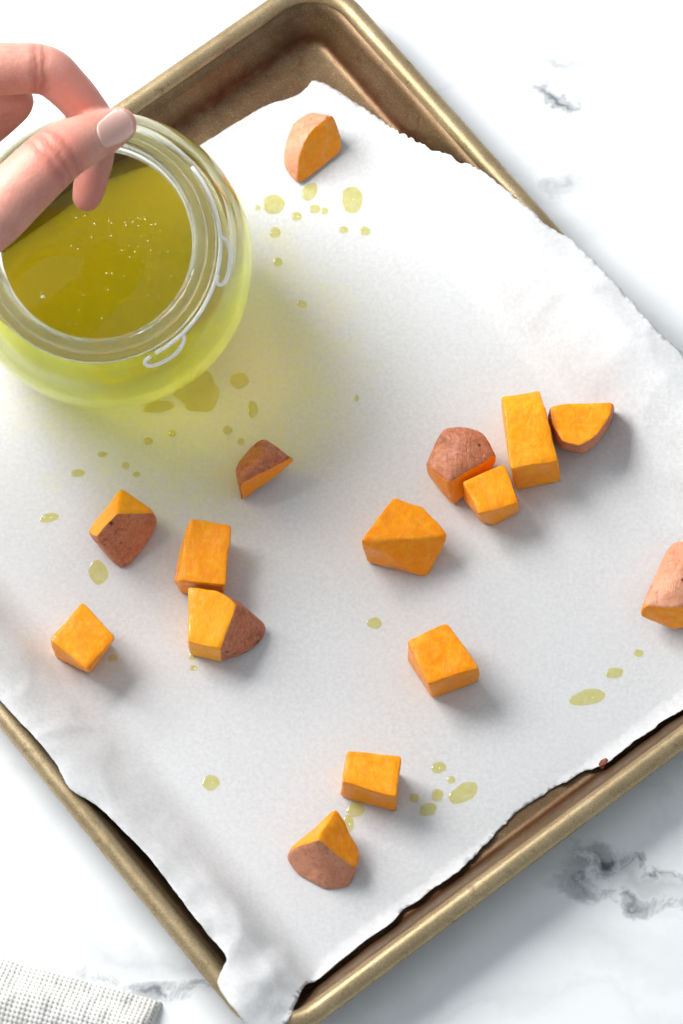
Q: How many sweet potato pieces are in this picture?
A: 15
